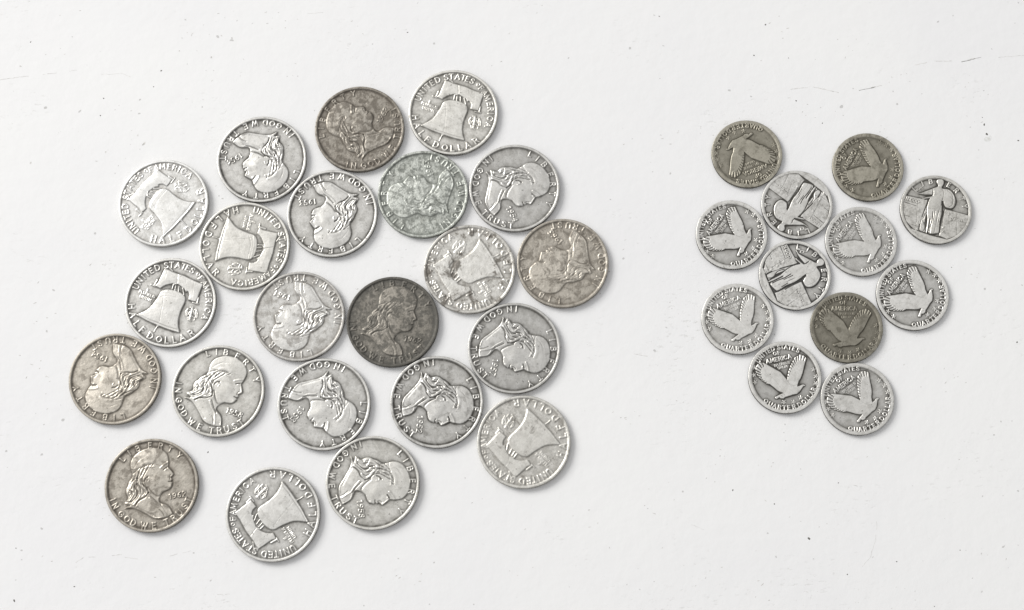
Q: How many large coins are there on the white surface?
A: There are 22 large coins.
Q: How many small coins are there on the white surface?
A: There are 12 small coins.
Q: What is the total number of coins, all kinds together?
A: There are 34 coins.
